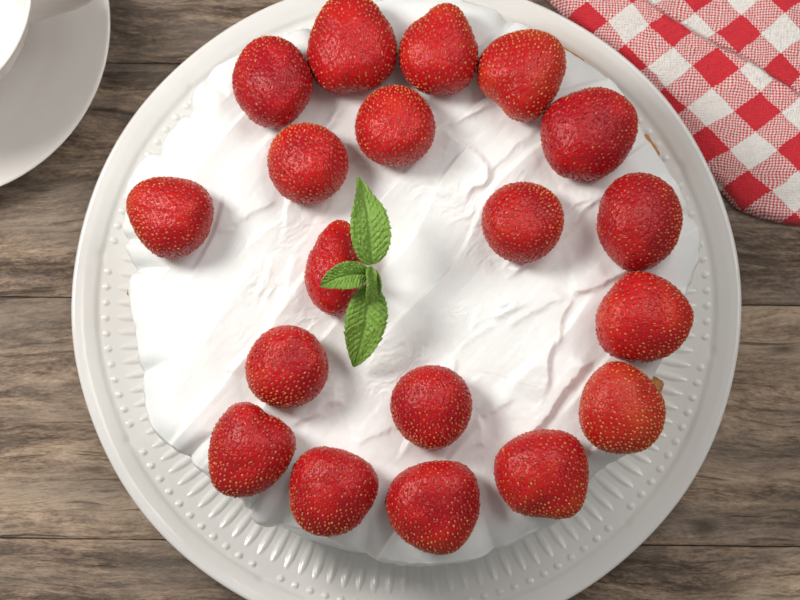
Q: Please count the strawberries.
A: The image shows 19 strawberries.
